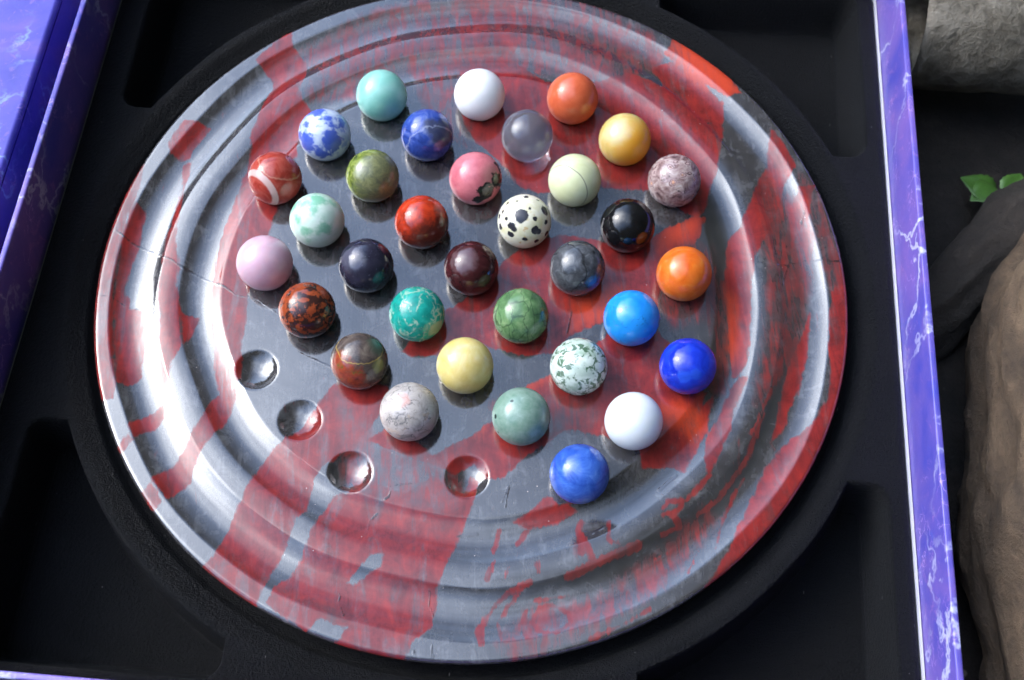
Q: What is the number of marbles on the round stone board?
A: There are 33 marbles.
